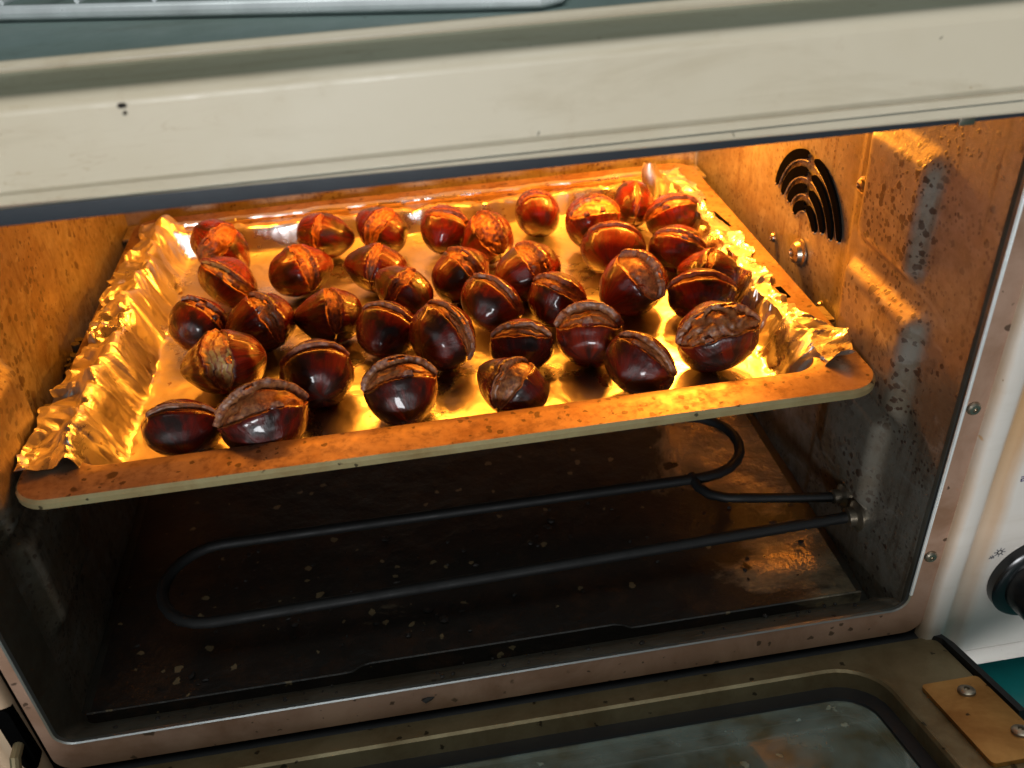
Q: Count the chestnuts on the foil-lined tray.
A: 37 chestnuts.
